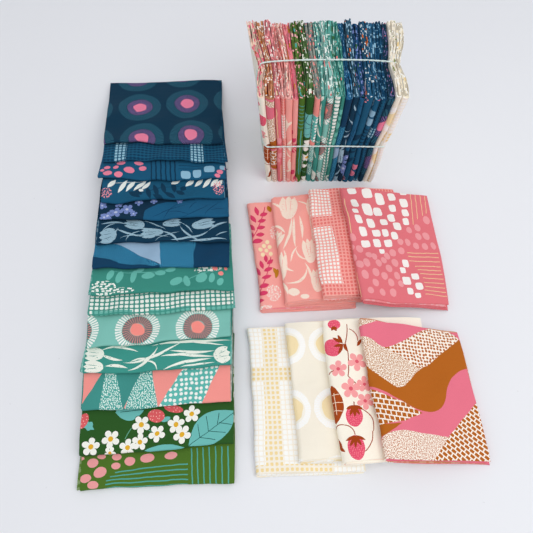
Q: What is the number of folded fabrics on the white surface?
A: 44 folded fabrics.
